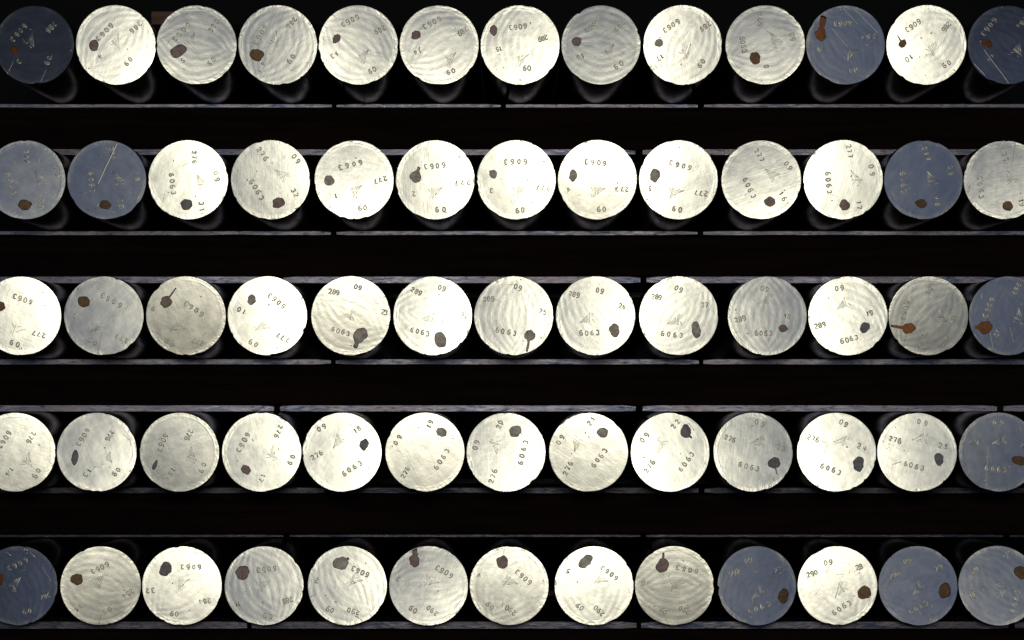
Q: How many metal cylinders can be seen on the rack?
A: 65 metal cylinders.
